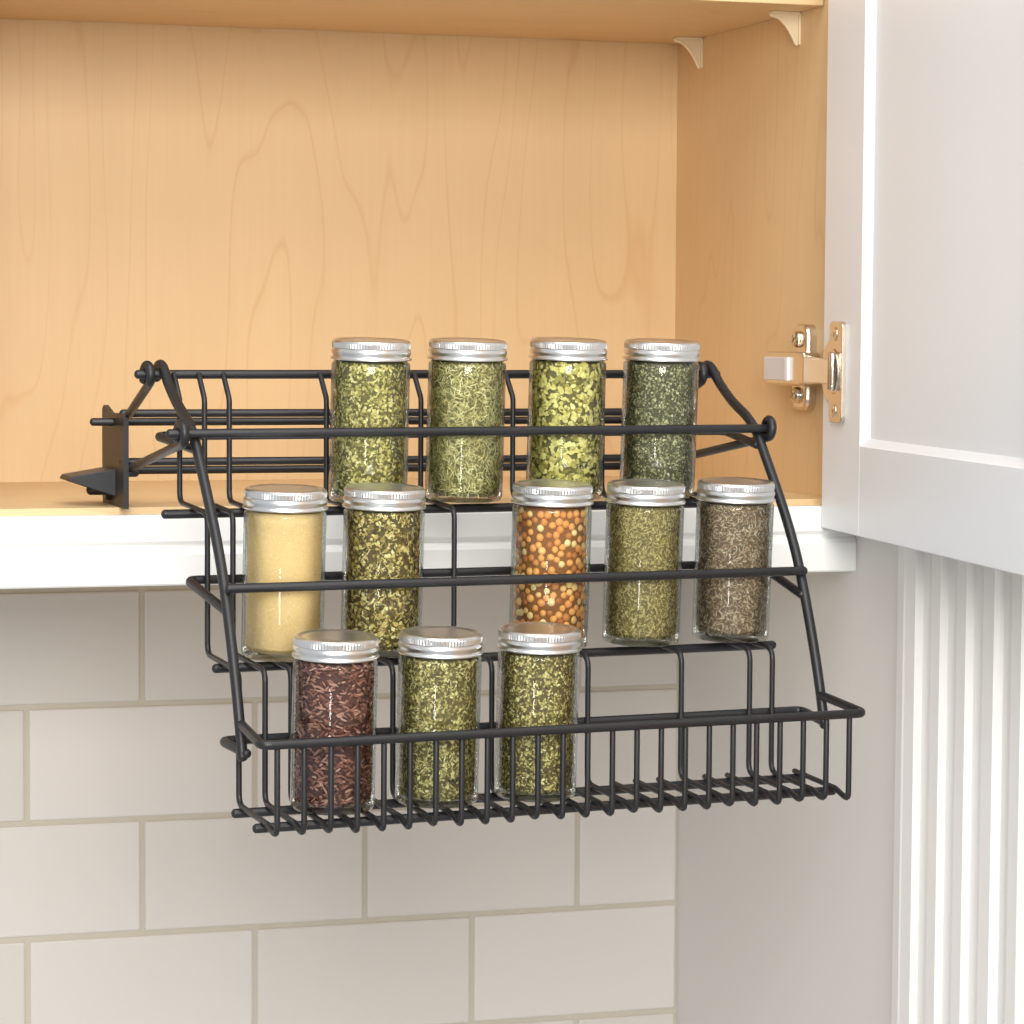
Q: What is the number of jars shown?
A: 12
